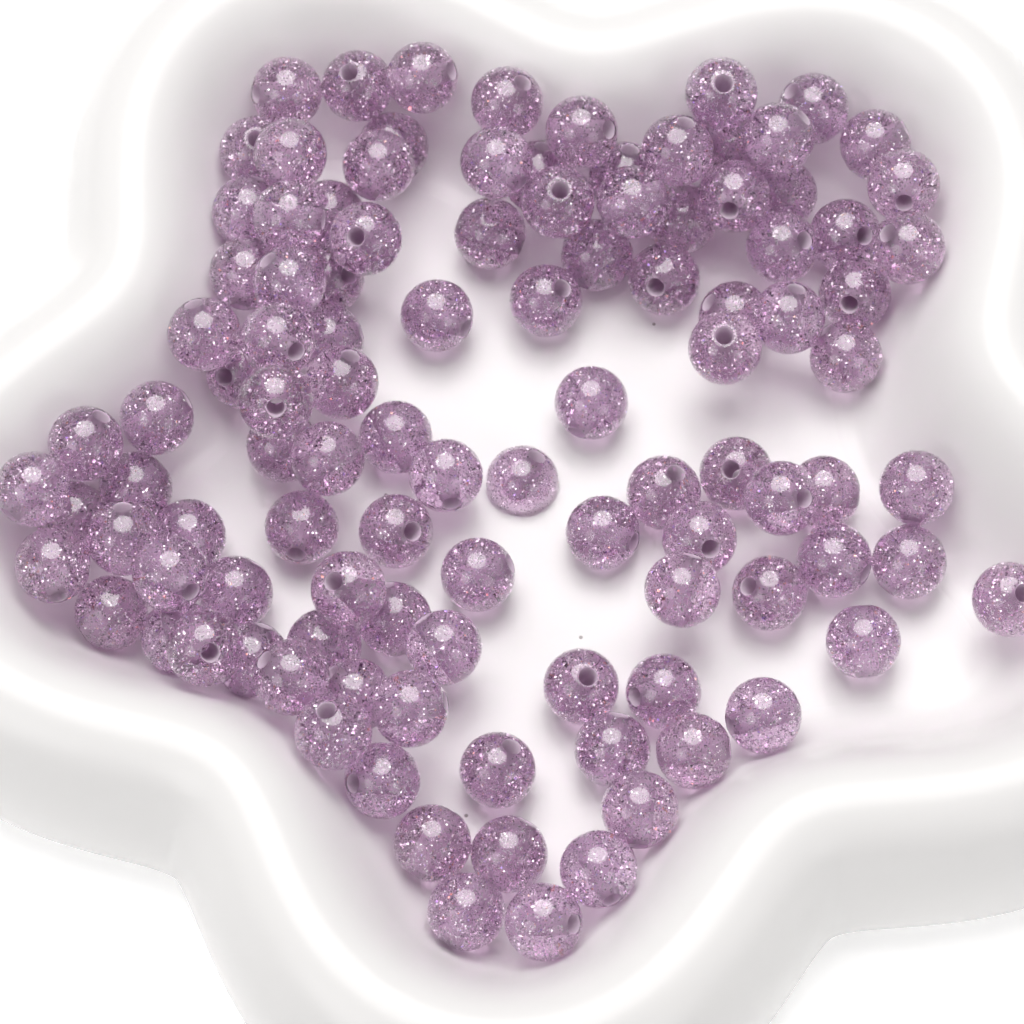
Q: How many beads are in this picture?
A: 107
